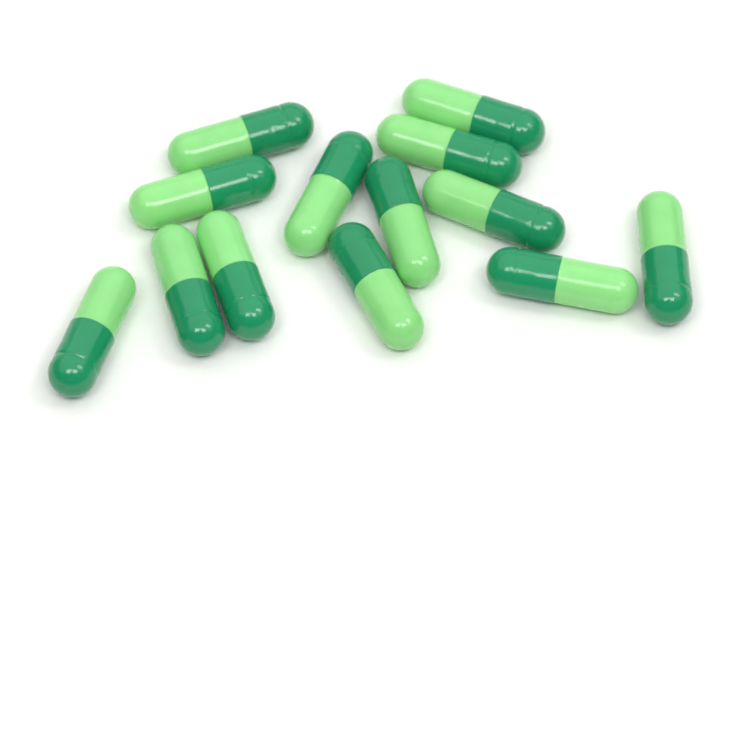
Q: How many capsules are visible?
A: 13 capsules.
